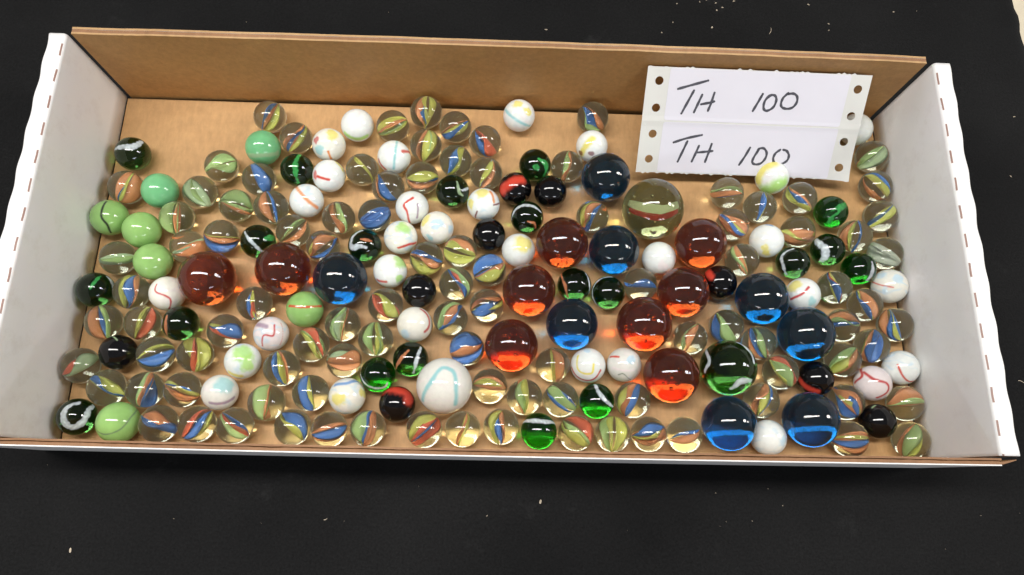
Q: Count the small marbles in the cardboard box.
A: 166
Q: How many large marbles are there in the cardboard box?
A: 20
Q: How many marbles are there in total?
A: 186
